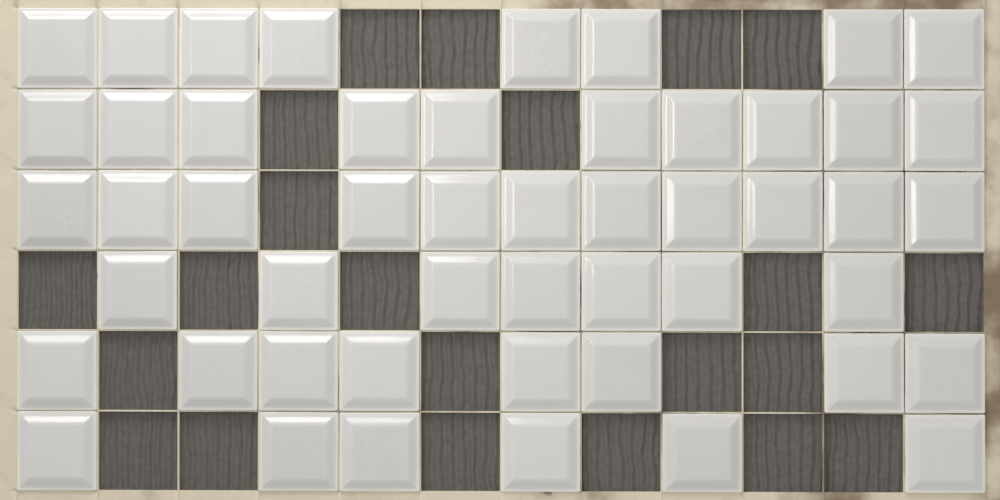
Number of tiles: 50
